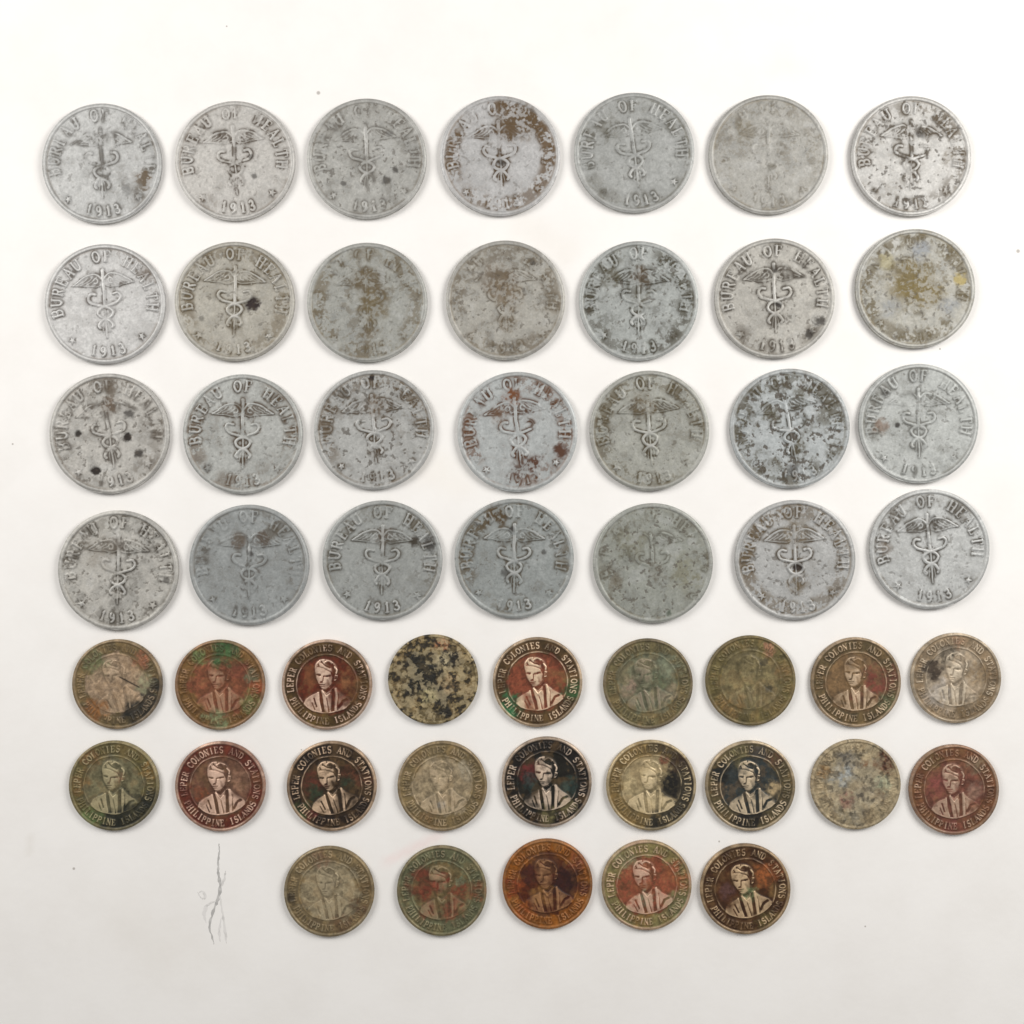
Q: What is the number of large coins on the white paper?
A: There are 28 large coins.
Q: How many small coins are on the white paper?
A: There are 23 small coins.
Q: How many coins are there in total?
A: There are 51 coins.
